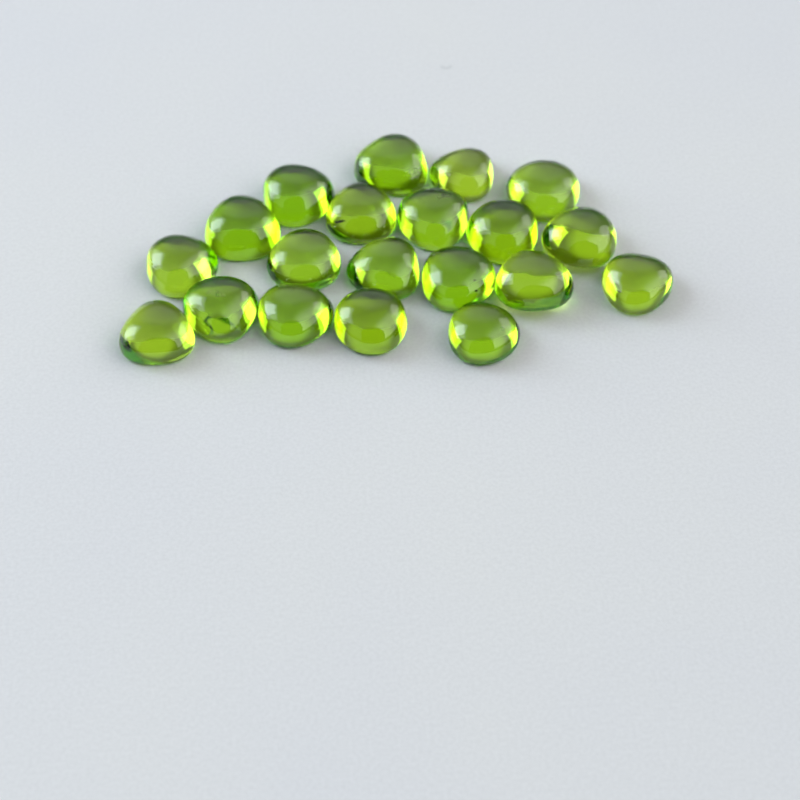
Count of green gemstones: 20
